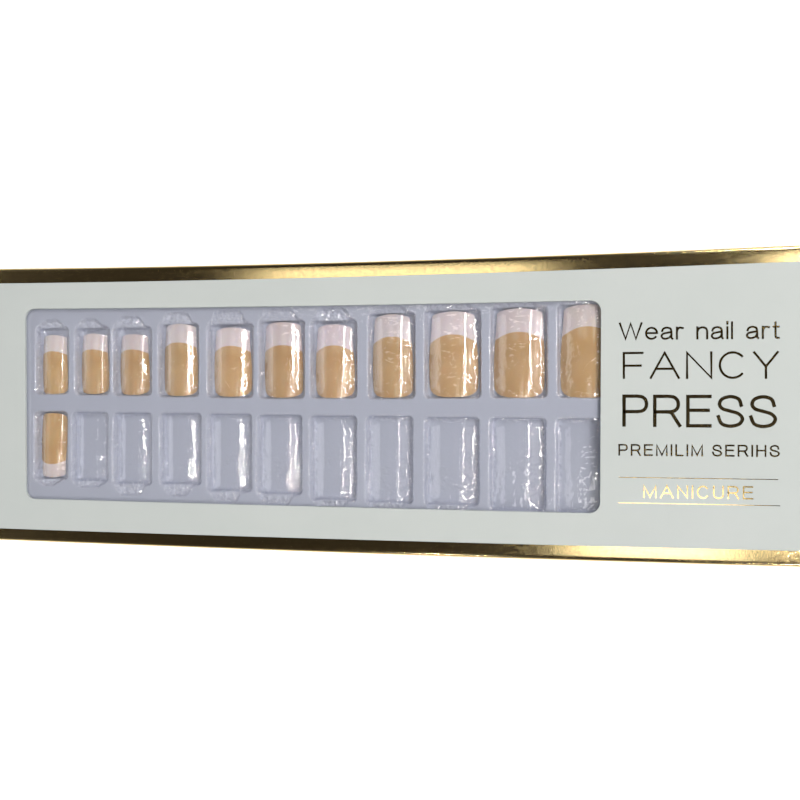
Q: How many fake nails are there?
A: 12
